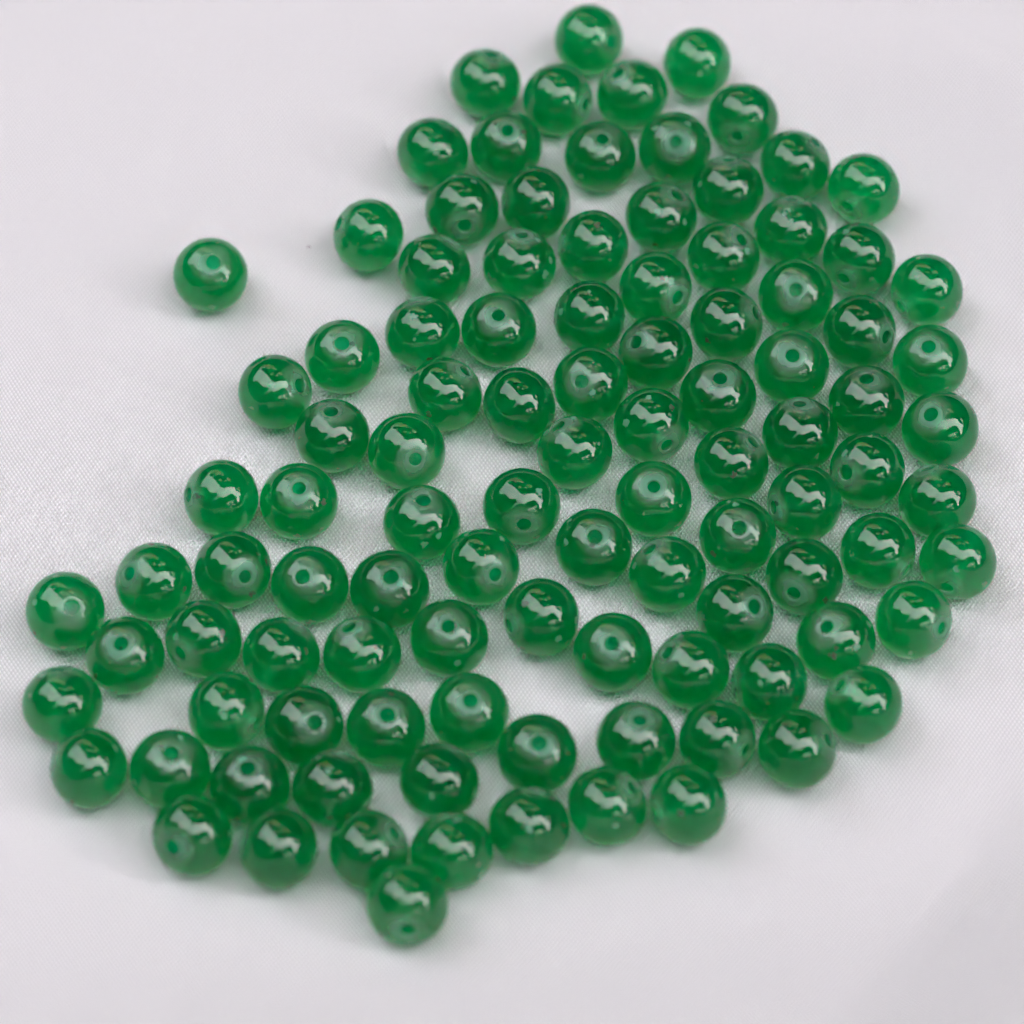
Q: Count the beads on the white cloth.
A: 104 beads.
